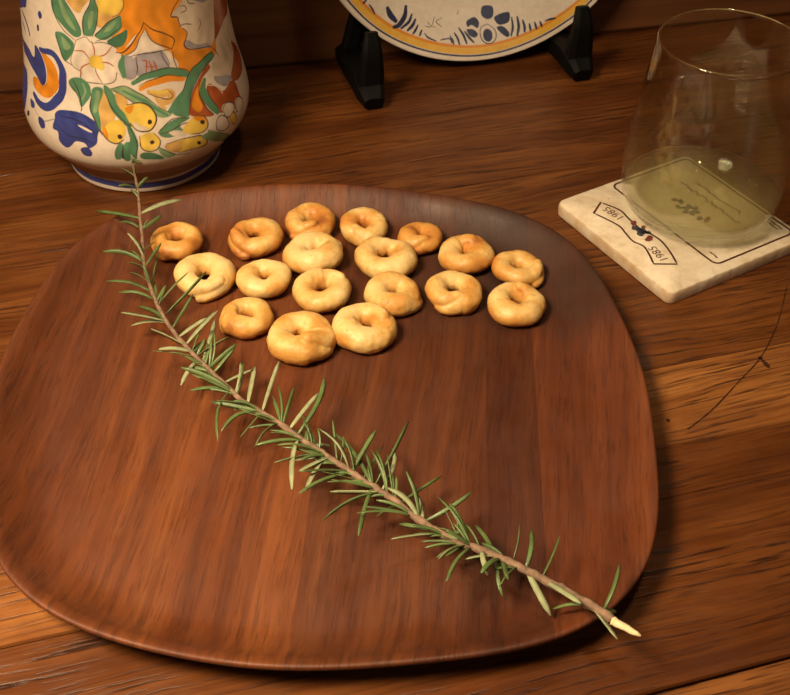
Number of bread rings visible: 18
